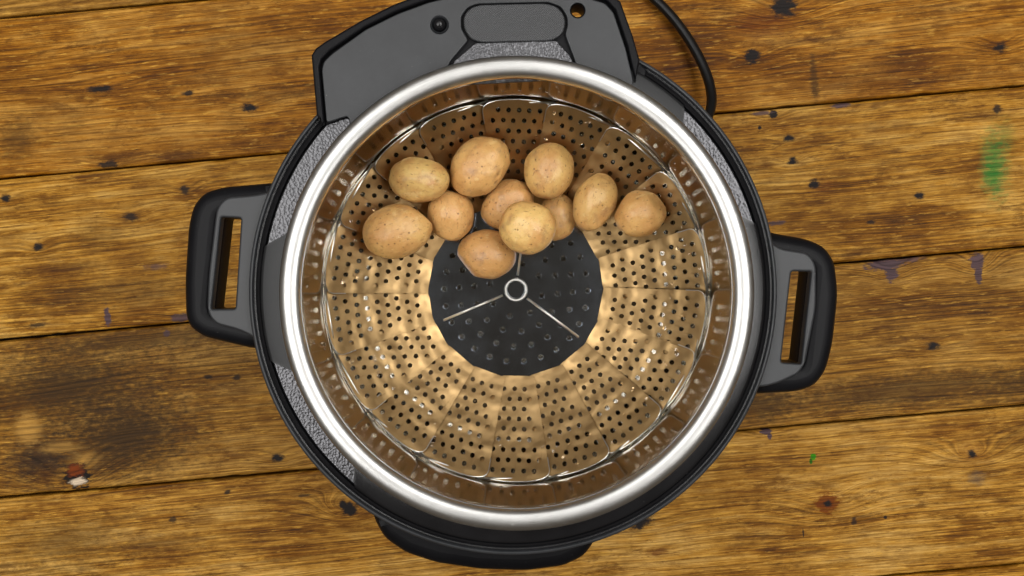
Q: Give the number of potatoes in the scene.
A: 11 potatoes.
